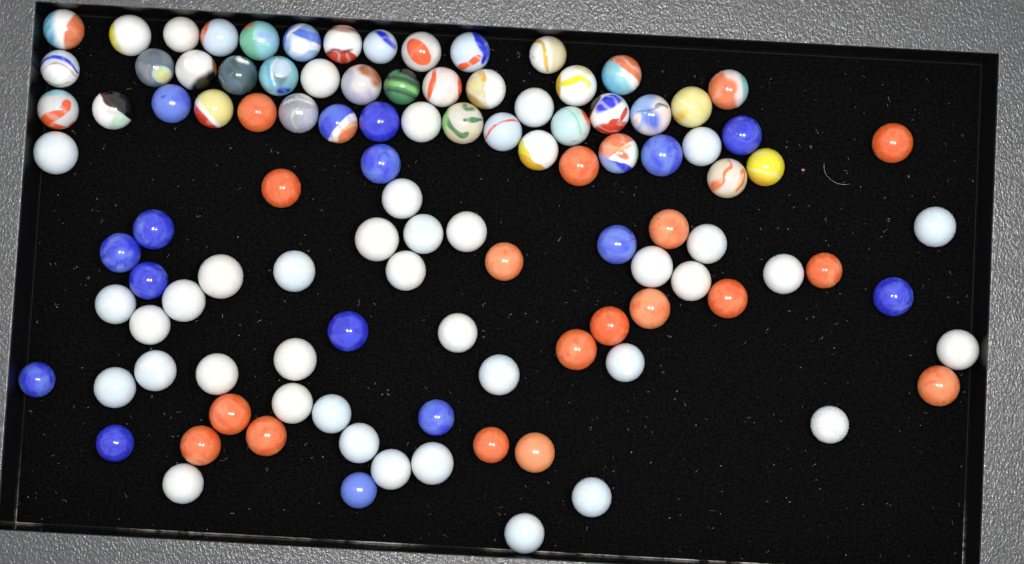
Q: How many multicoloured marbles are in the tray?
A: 37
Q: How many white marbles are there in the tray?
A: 38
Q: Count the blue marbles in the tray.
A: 15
